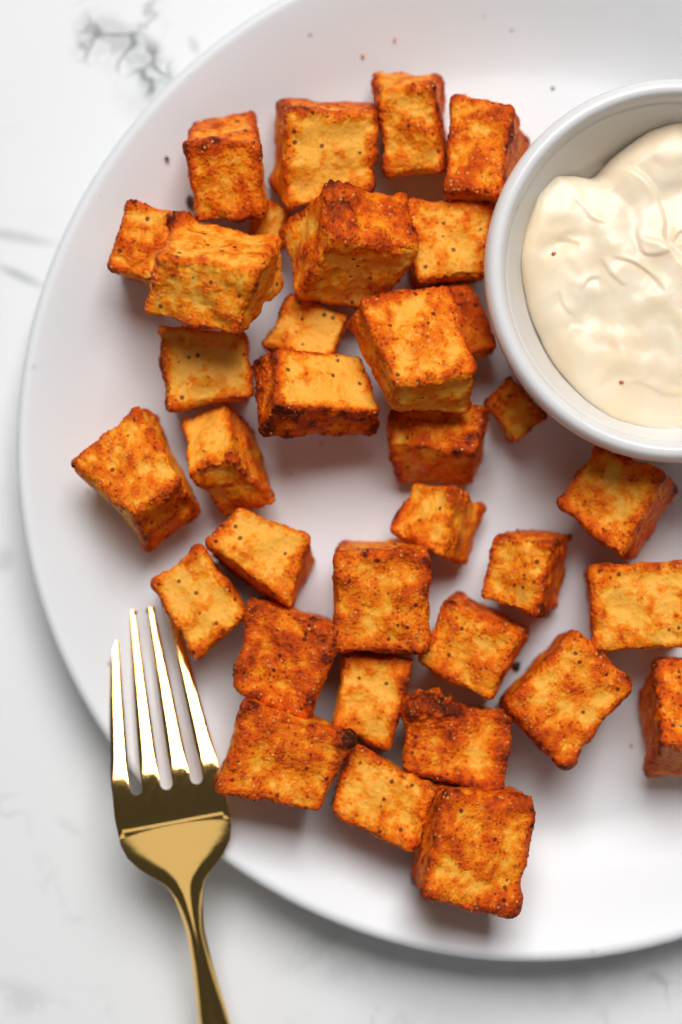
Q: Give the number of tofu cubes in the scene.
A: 34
